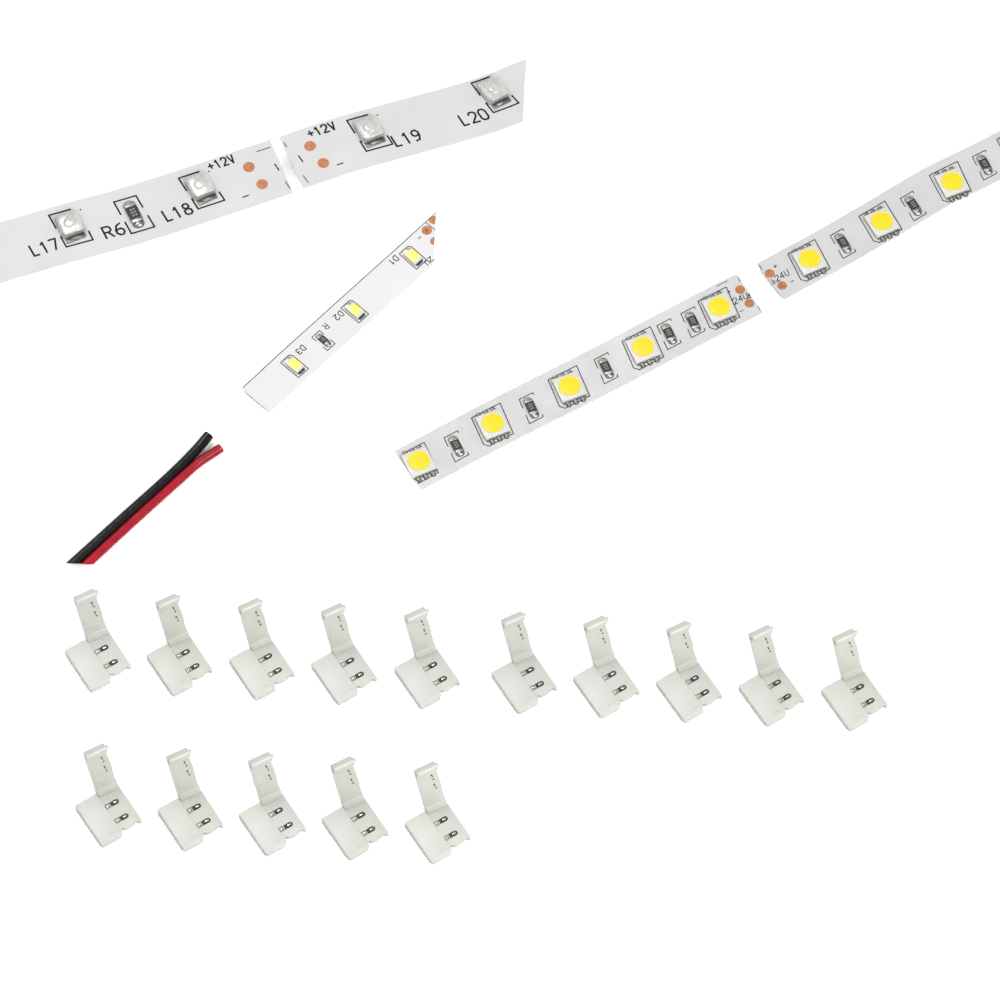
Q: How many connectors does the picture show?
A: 15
